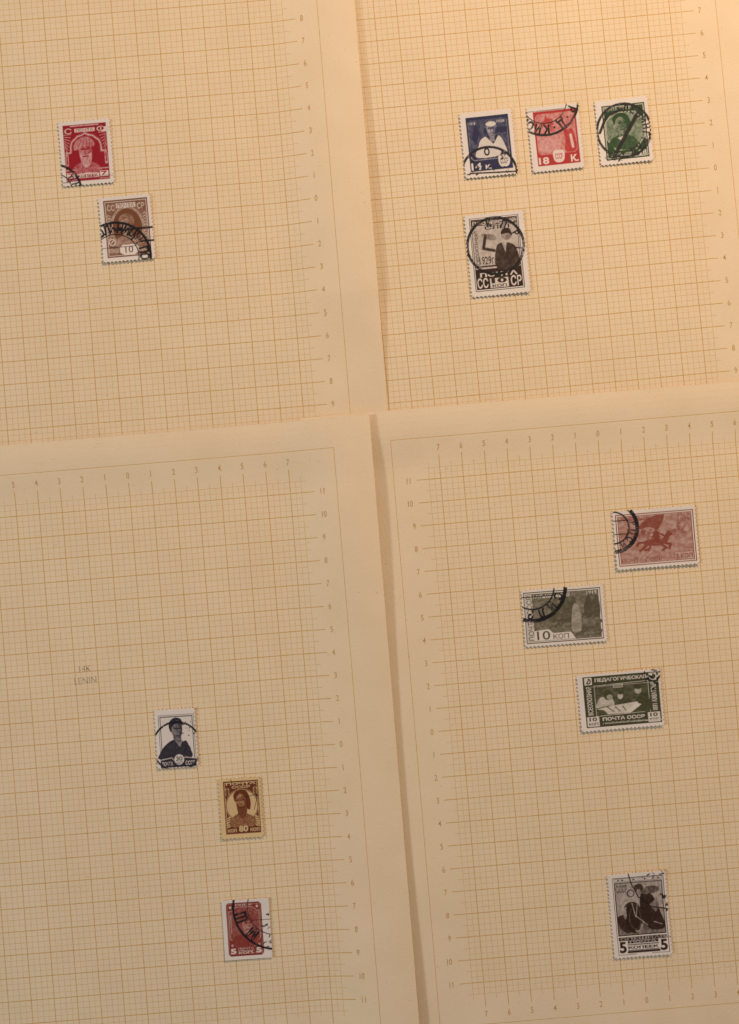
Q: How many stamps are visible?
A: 13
